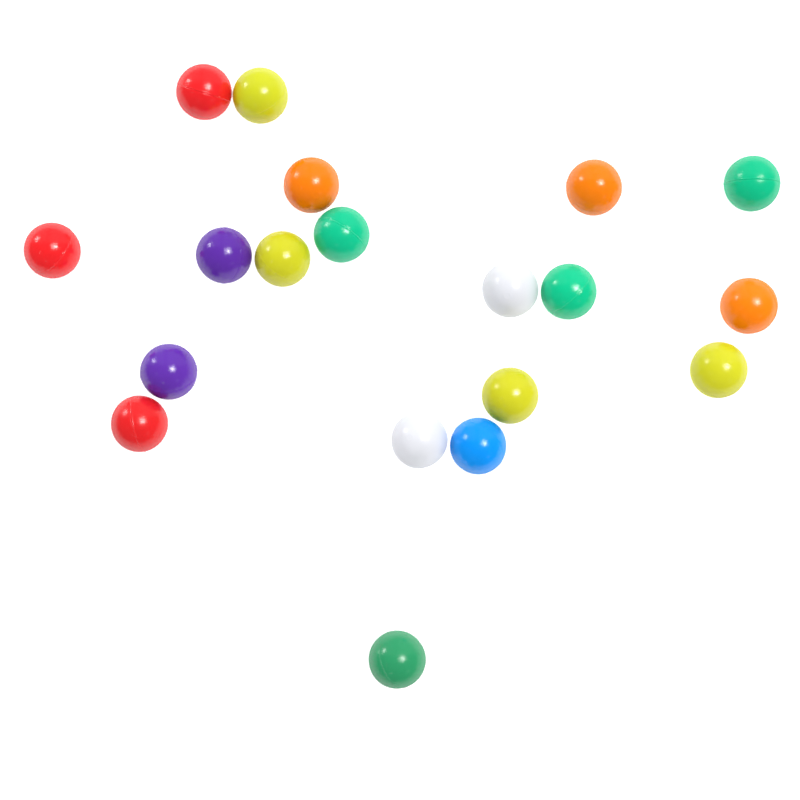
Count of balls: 19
